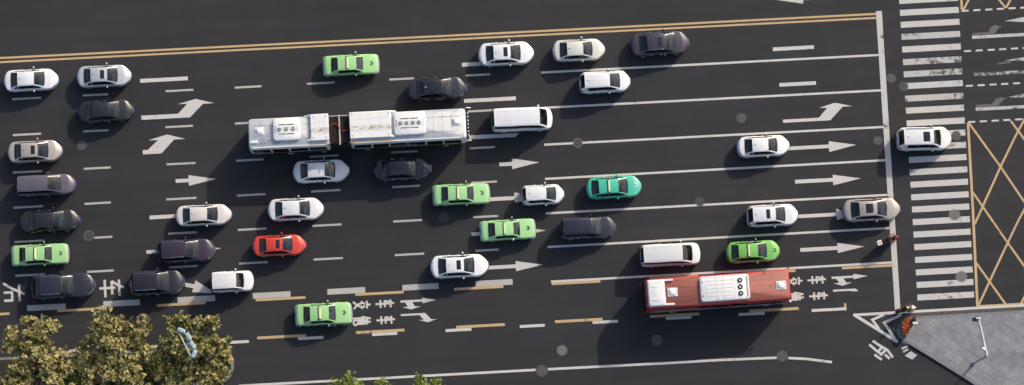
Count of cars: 36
